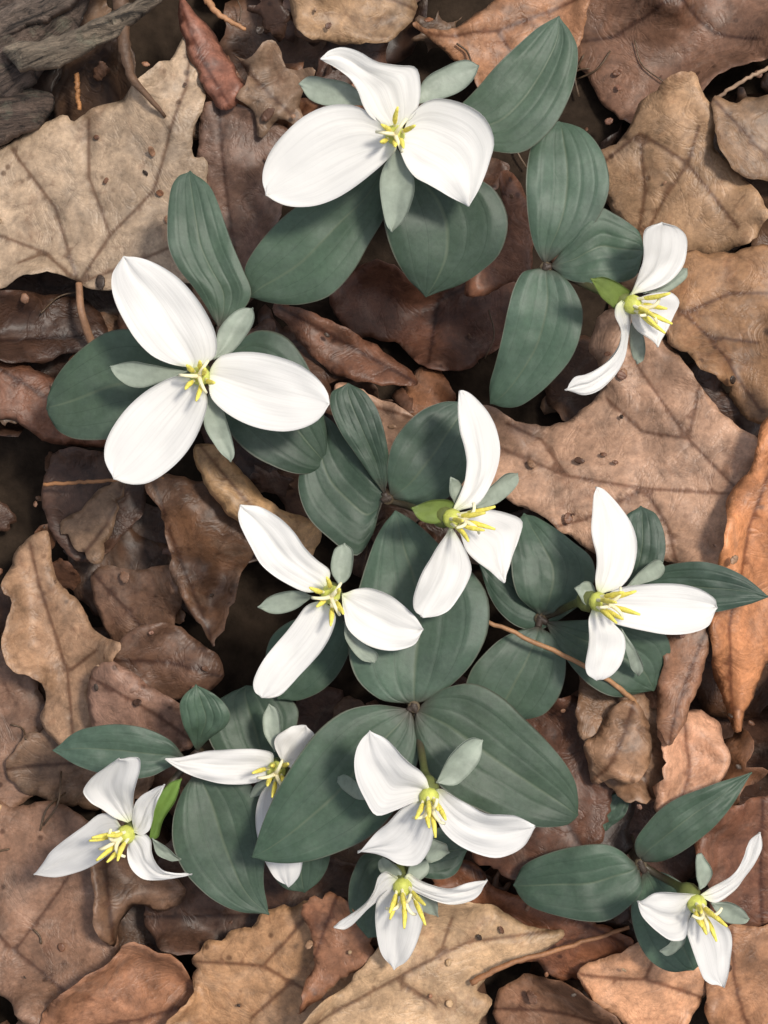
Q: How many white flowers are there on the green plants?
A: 11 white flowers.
